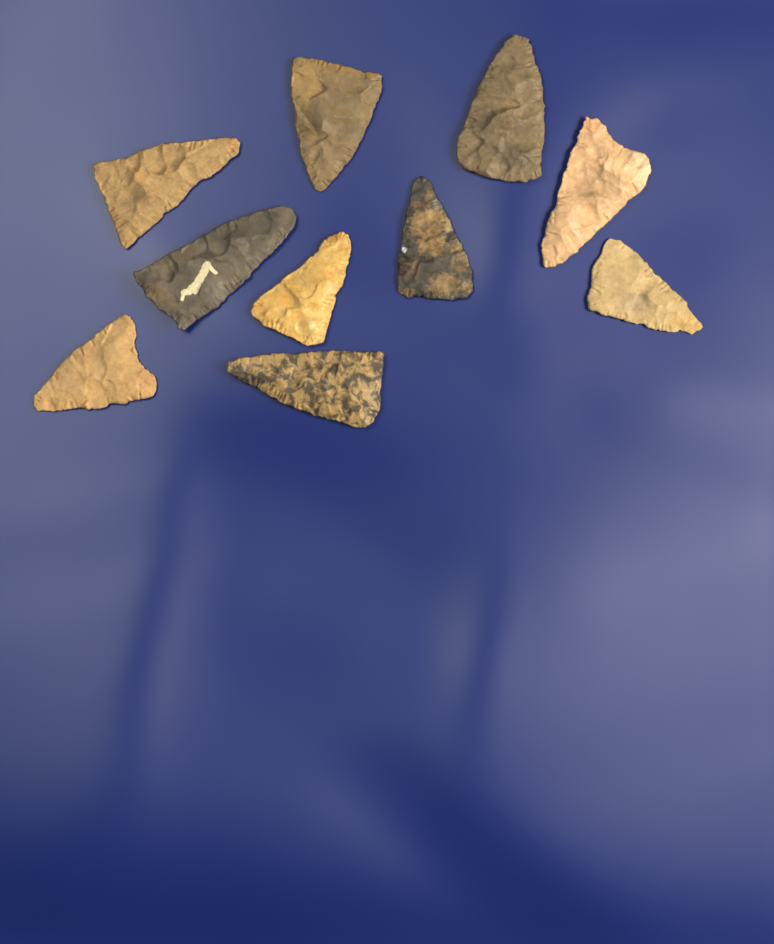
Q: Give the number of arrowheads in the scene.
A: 10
